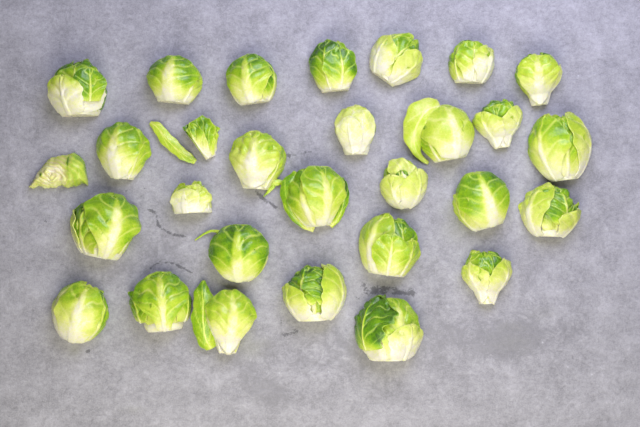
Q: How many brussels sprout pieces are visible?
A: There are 29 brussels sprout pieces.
